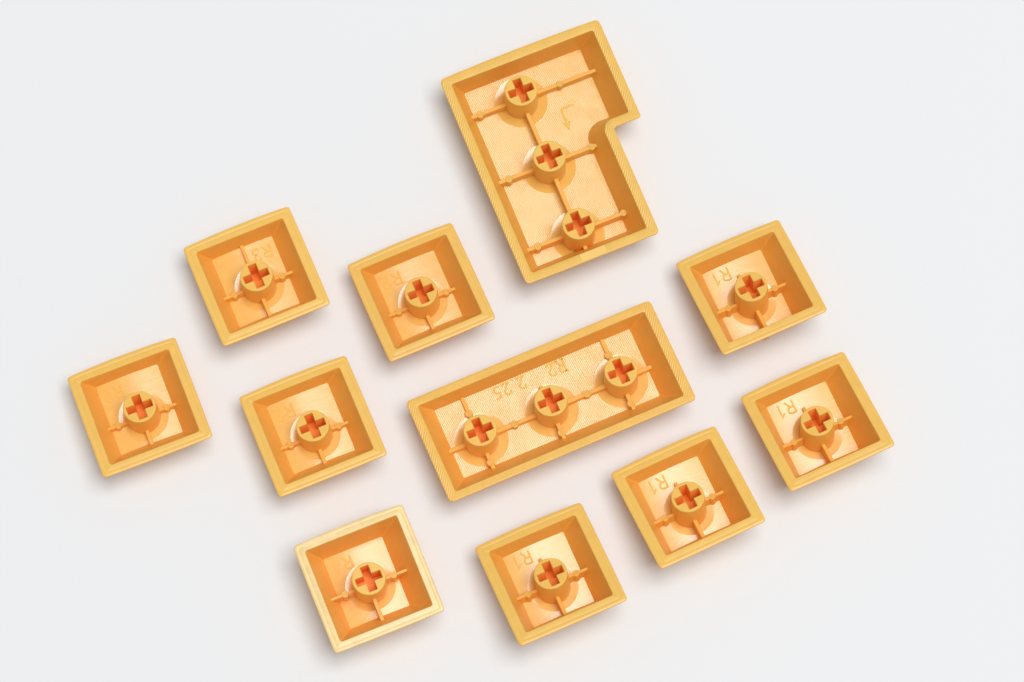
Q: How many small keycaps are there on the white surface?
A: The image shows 9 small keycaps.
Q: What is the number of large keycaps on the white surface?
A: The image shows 2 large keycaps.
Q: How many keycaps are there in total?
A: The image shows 11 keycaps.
